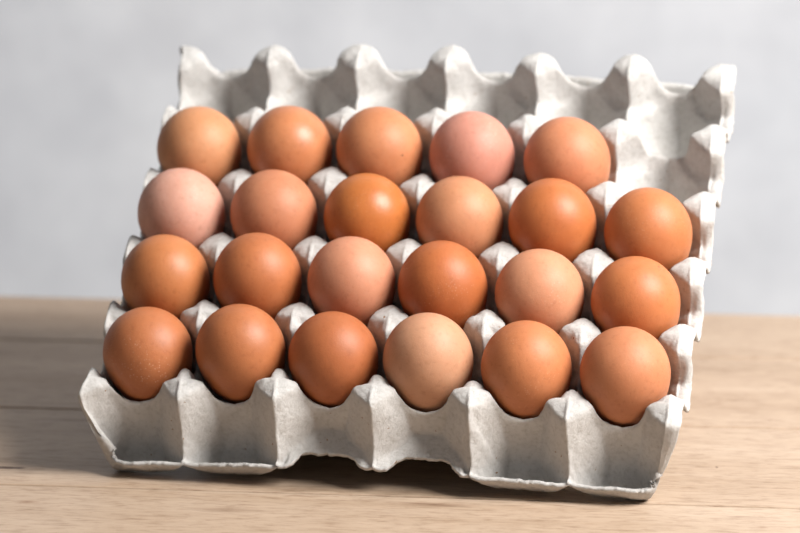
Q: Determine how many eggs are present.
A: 23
